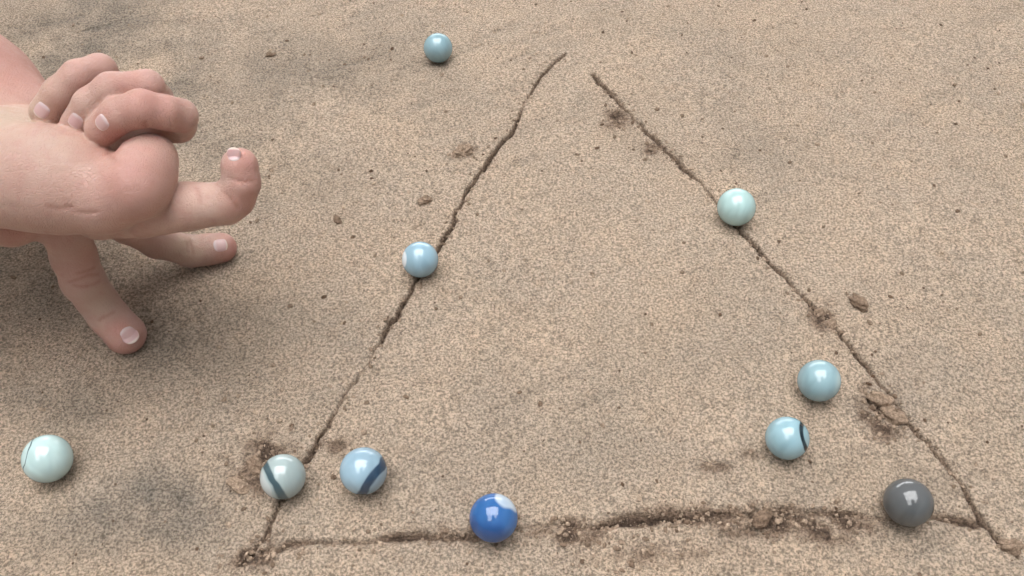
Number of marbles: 10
